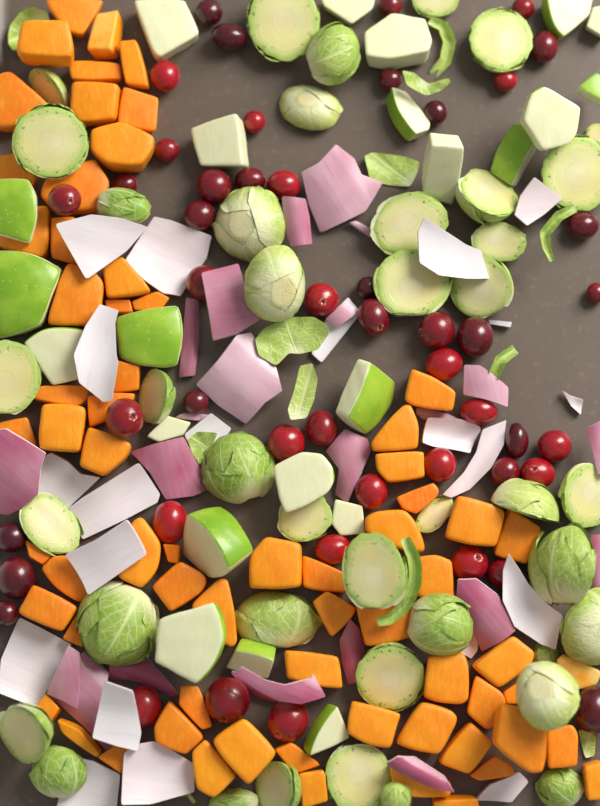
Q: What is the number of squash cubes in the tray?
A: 67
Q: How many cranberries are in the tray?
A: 48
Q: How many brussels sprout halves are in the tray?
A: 41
